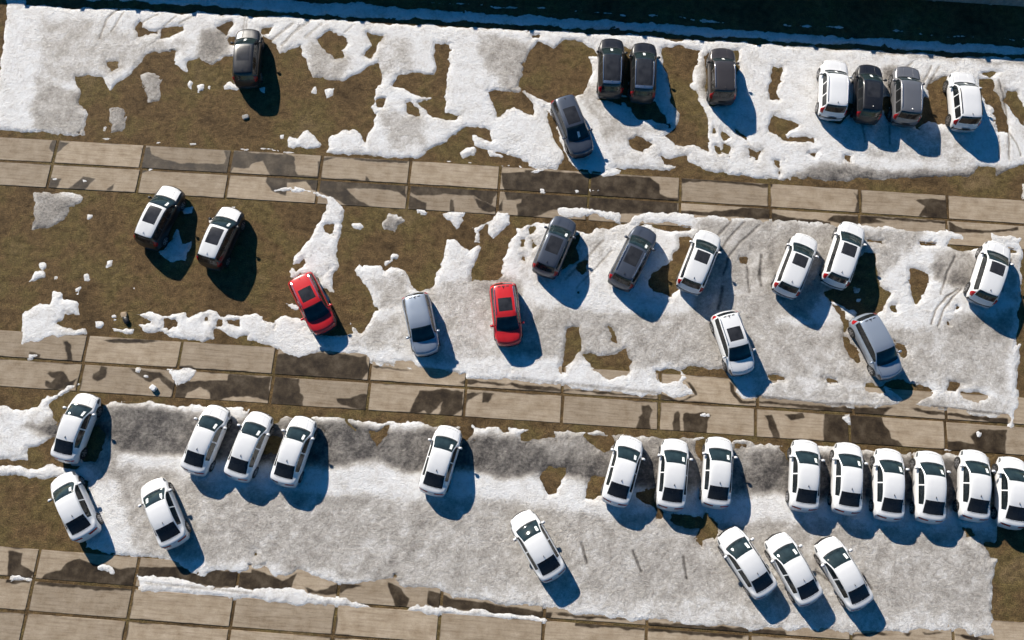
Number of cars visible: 42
